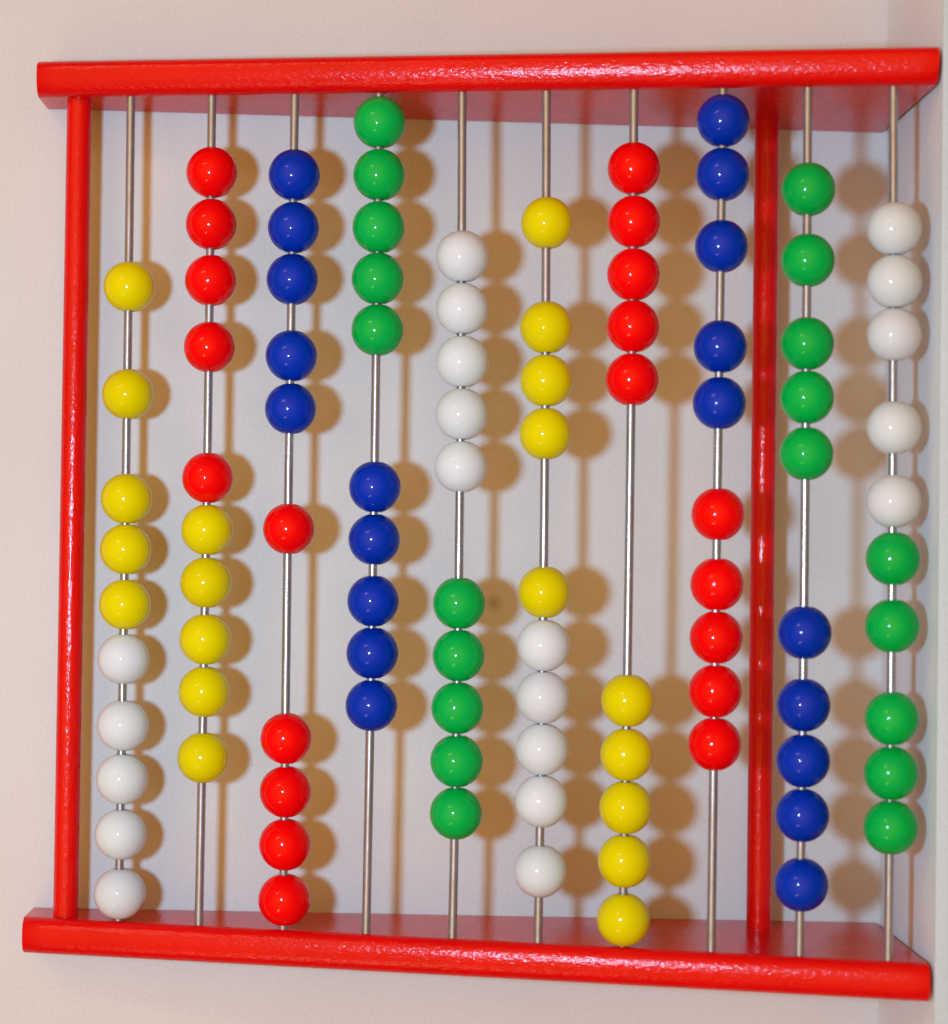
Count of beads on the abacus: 100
